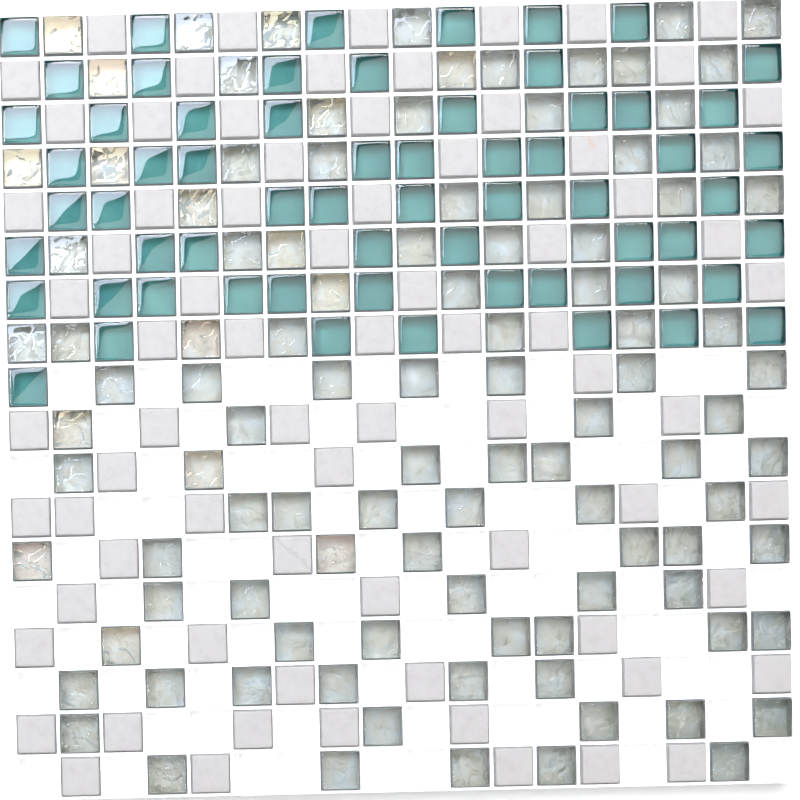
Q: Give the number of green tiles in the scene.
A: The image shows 62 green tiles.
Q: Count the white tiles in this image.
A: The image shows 75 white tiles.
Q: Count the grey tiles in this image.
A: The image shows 104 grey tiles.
